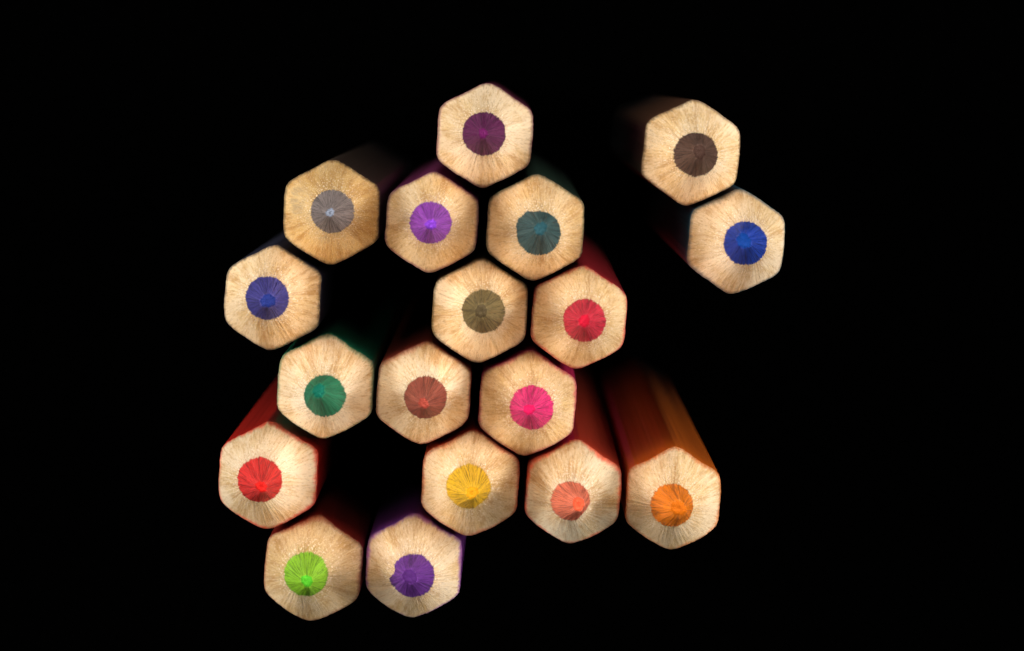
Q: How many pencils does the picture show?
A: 18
